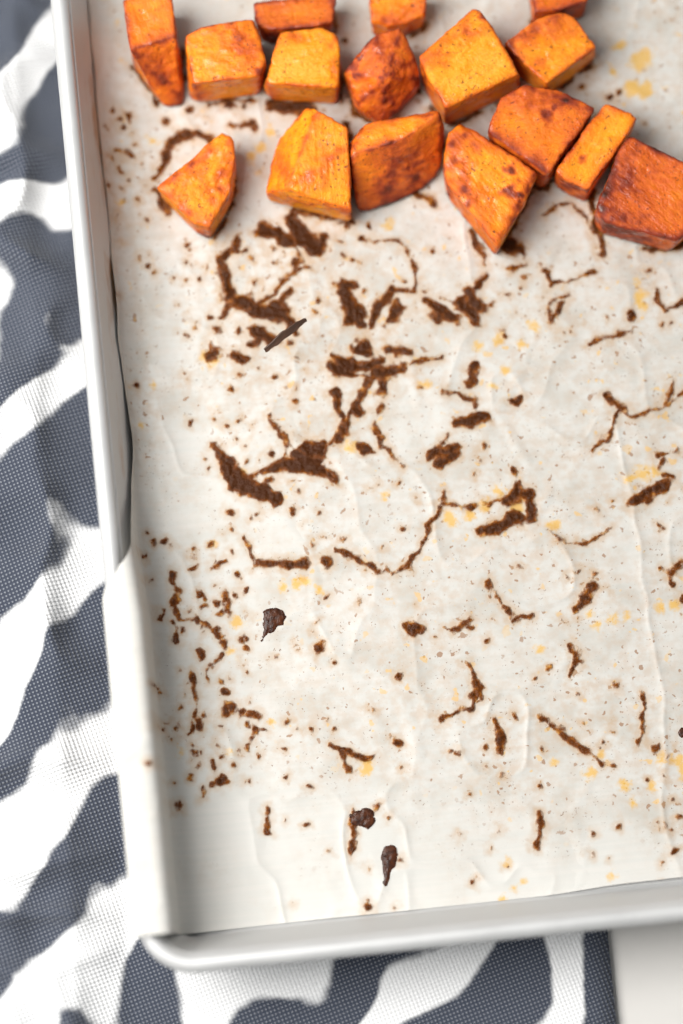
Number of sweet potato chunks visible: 16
